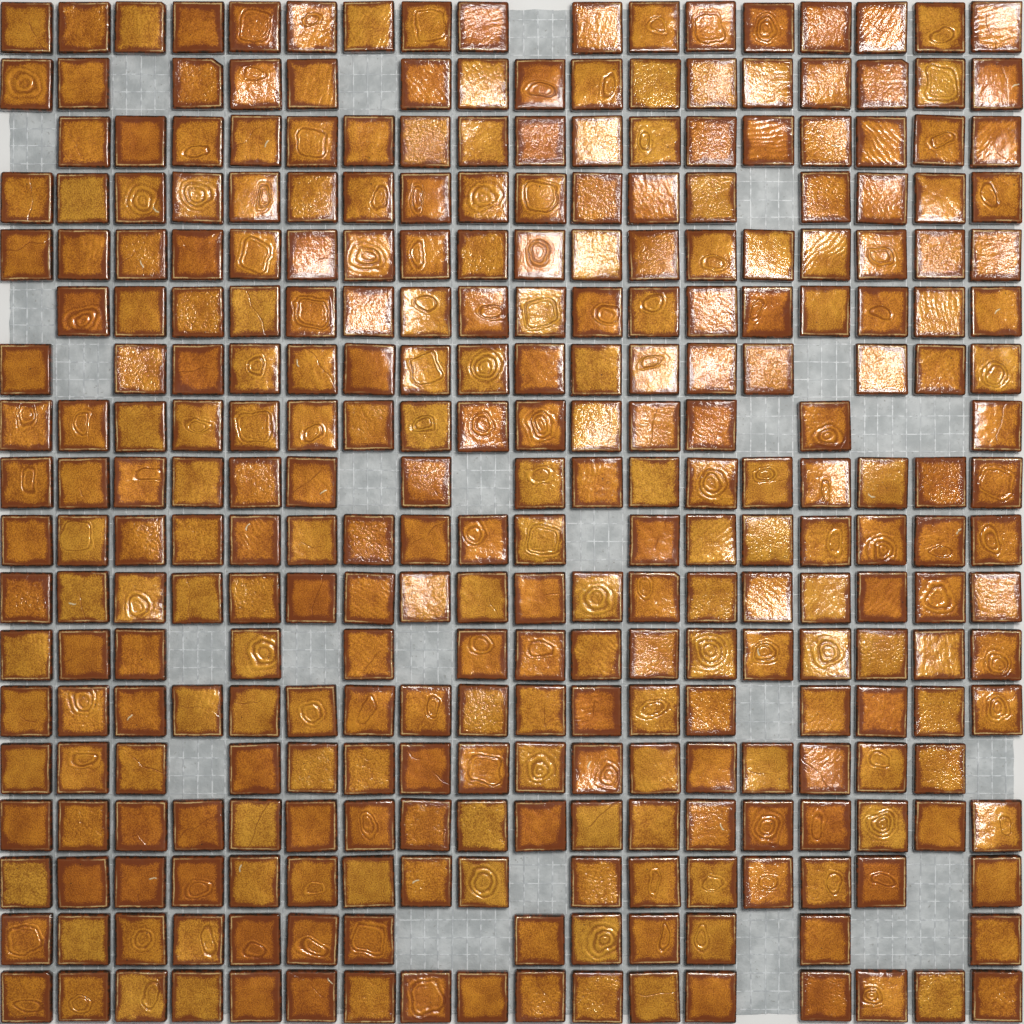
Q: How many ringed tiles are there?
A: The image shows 116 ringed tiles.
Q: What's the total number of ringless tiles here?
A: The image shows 180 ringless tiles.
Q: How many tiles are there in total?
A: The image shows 296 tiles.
